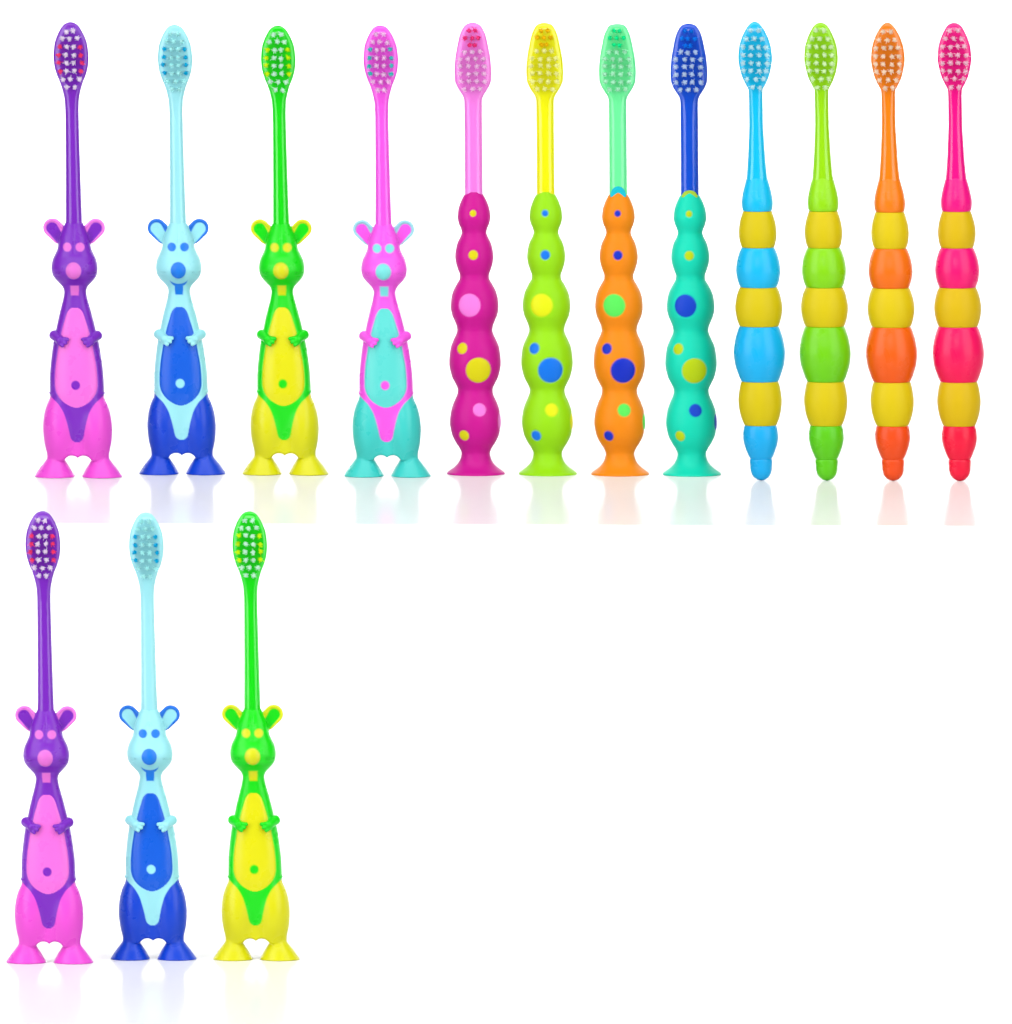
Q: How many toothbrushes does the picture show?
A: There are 15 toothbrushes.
